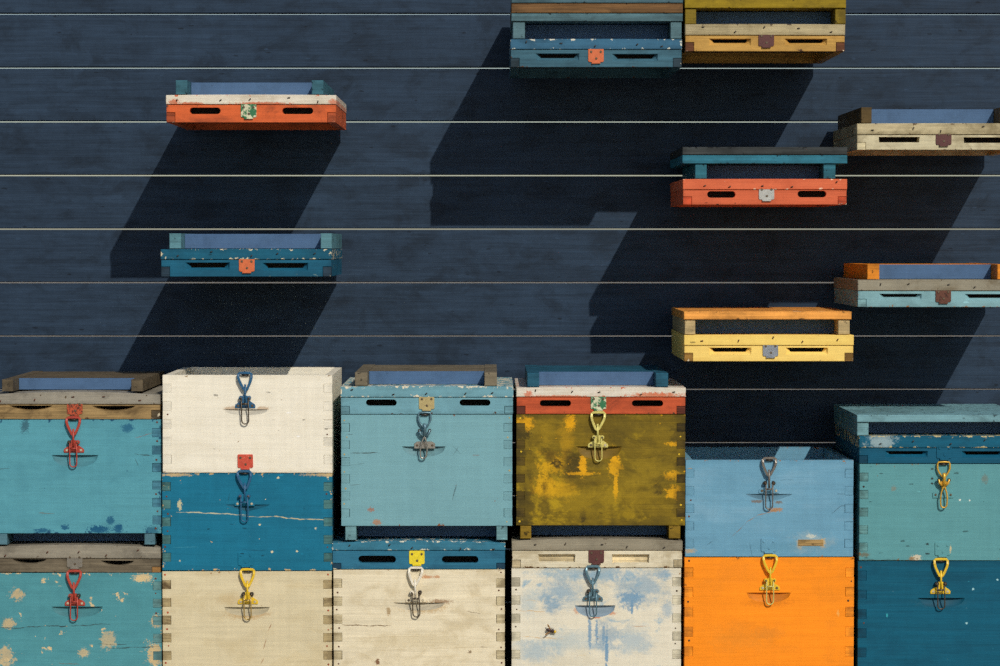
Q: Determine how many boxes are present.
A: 13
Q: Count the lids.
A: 15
